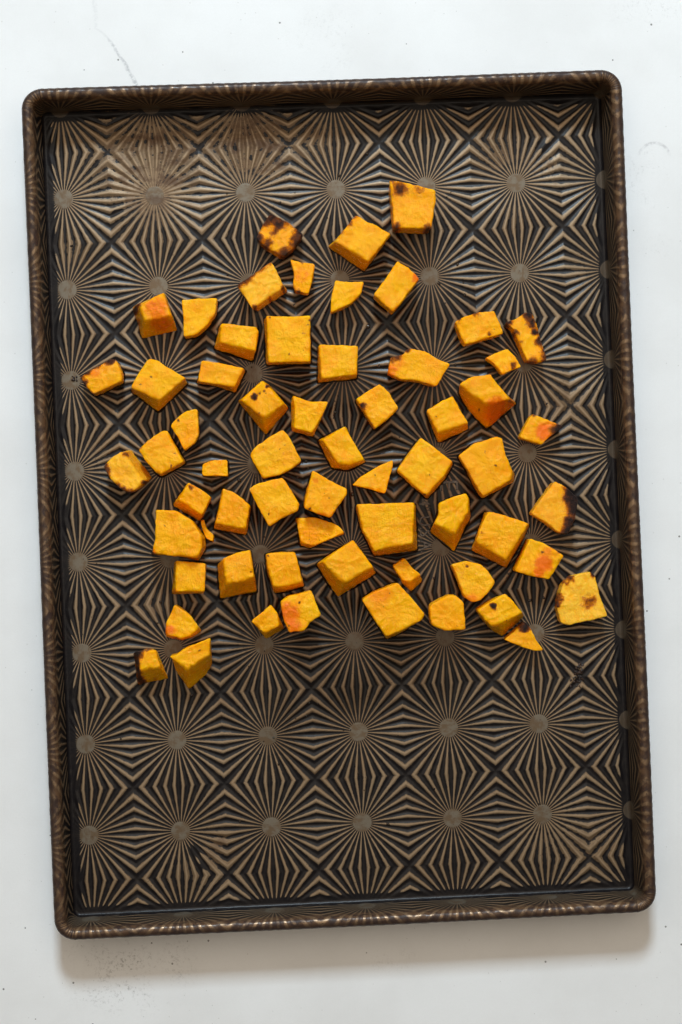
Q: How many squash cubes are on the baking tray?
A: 61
